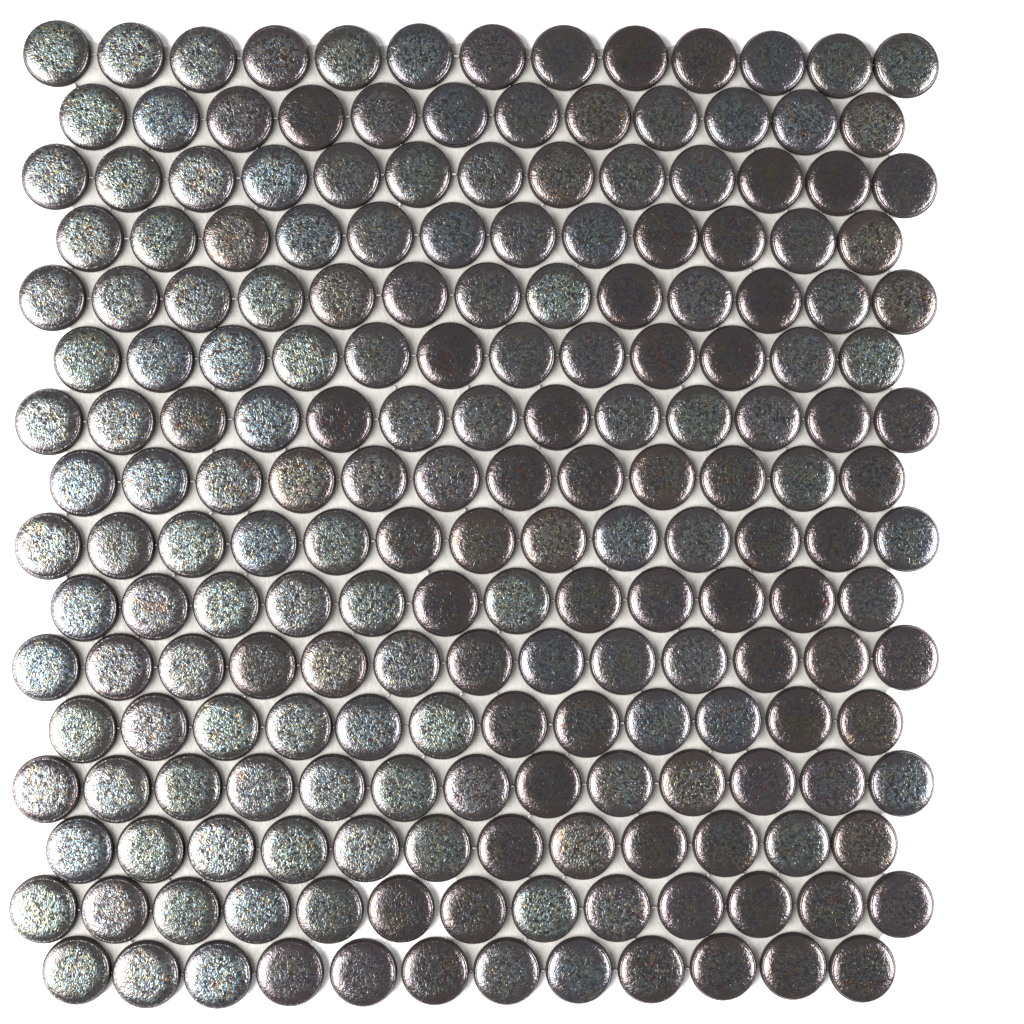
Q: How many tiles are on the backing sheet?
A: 200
